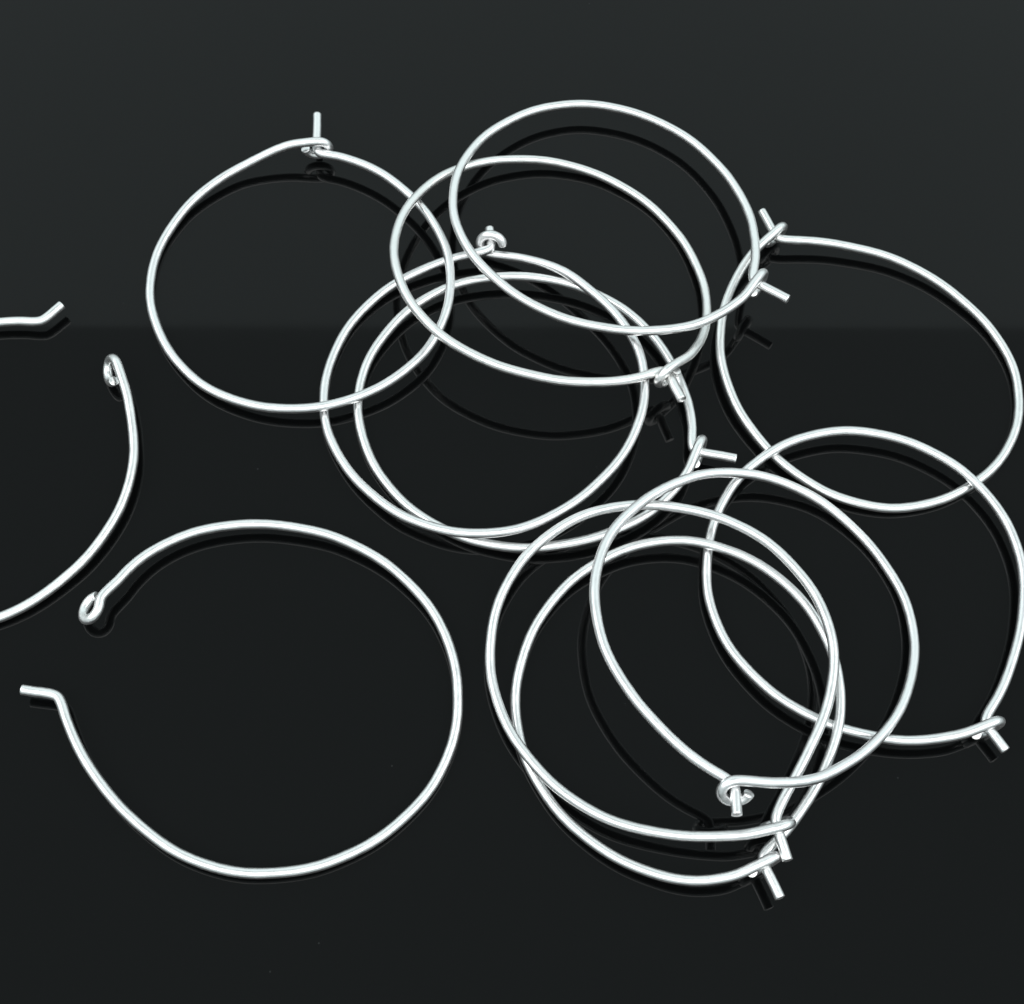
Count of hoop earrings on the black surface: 12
